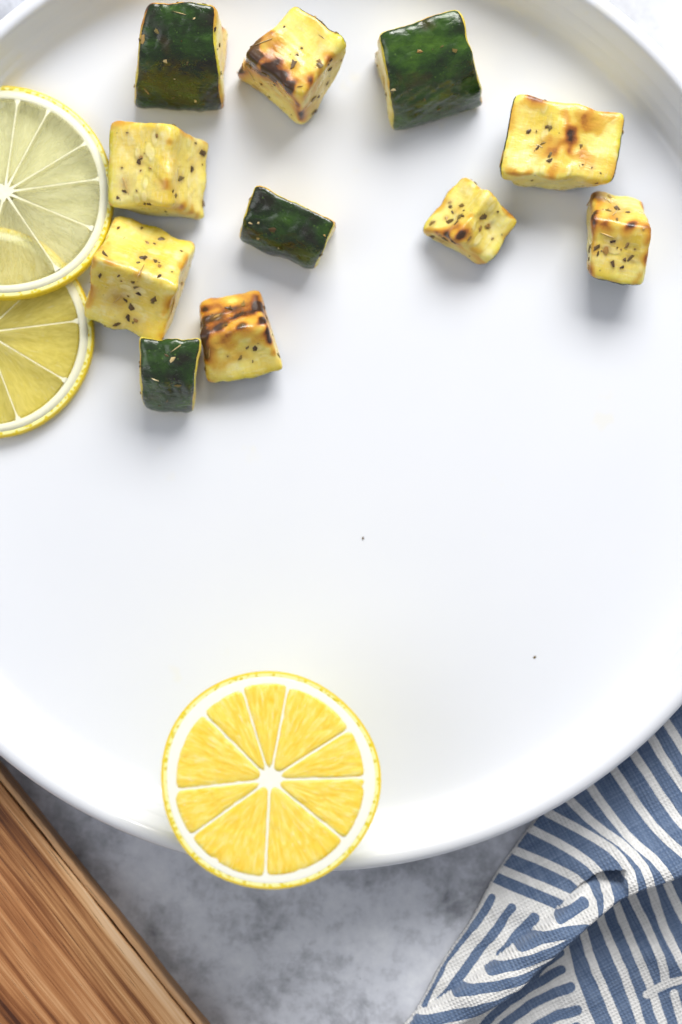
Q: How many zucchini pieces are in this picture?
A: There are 11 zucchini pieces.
